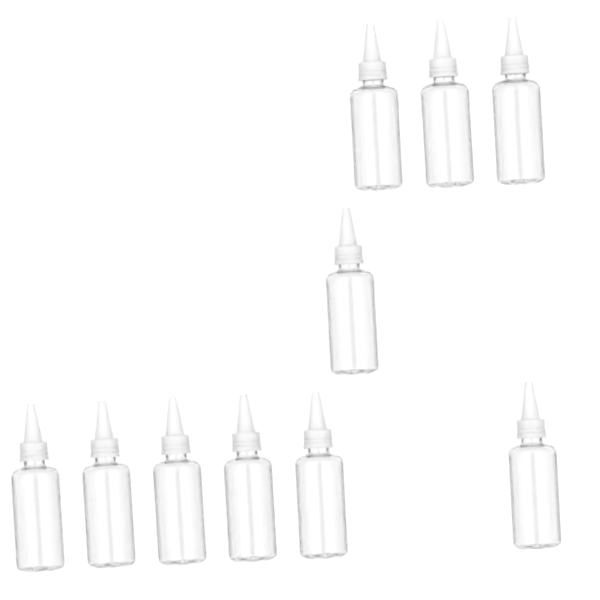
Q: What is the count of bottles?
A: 10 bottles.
